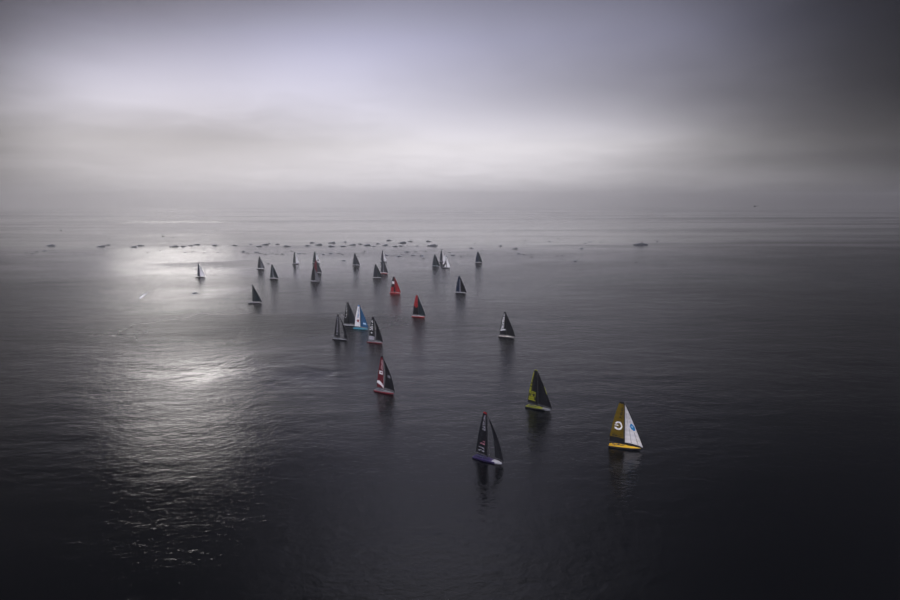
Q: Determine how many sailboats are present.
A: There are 28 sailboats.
